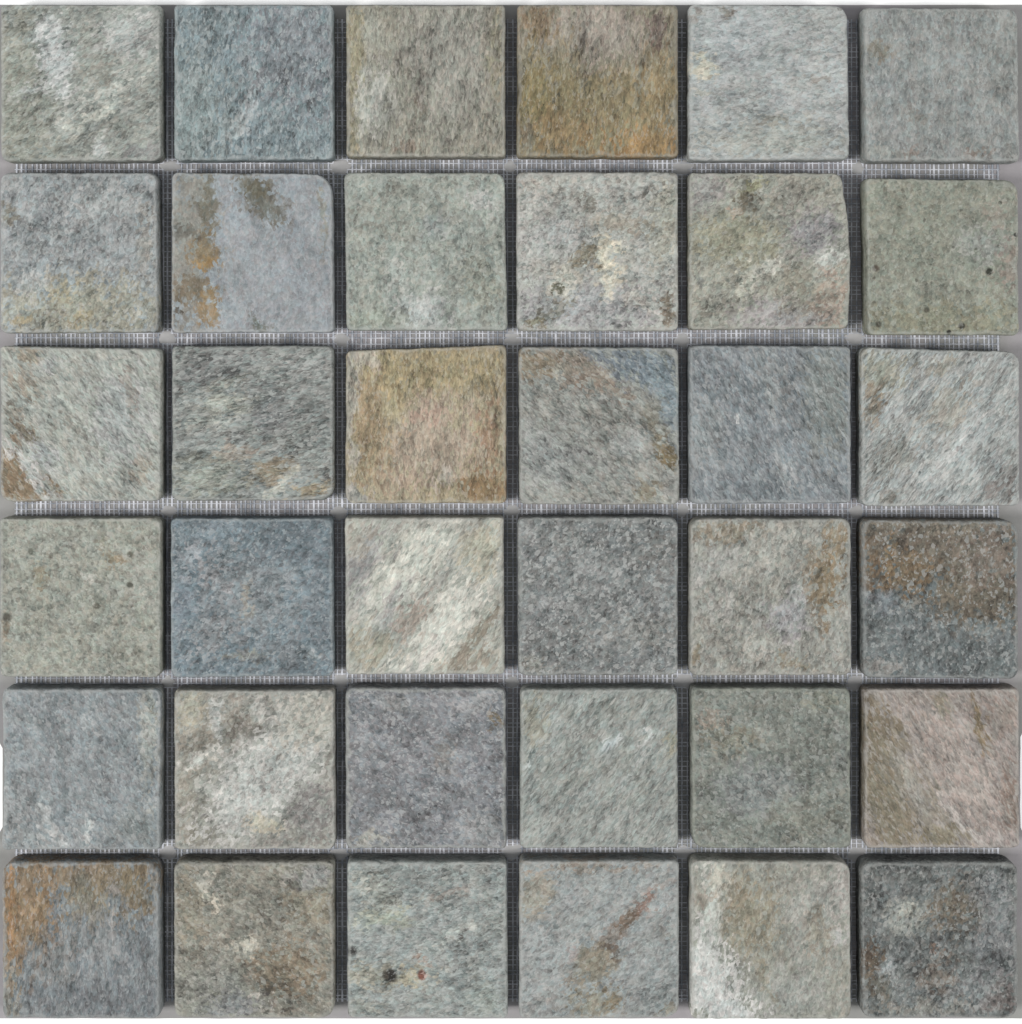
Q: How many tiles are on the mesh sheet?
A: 36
